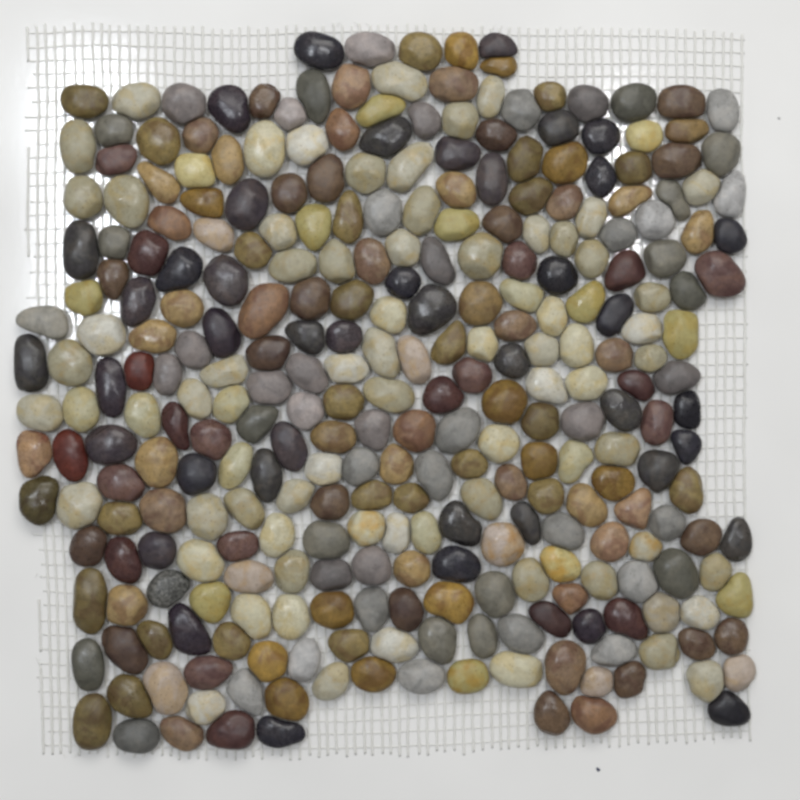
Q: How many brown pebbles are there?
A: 112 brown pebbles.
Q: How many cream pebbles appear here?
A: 93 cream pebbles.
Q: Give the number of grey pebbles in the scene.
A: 52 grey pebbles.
